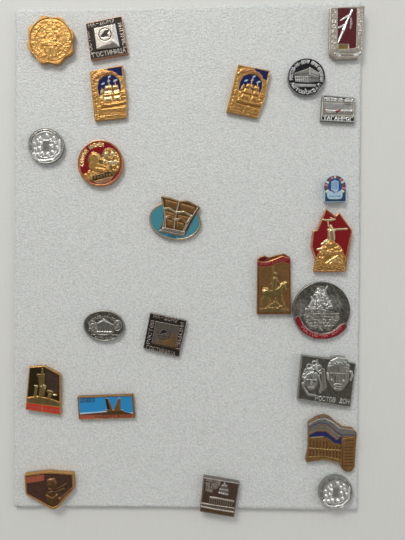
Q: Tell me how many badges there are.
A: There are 23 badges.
